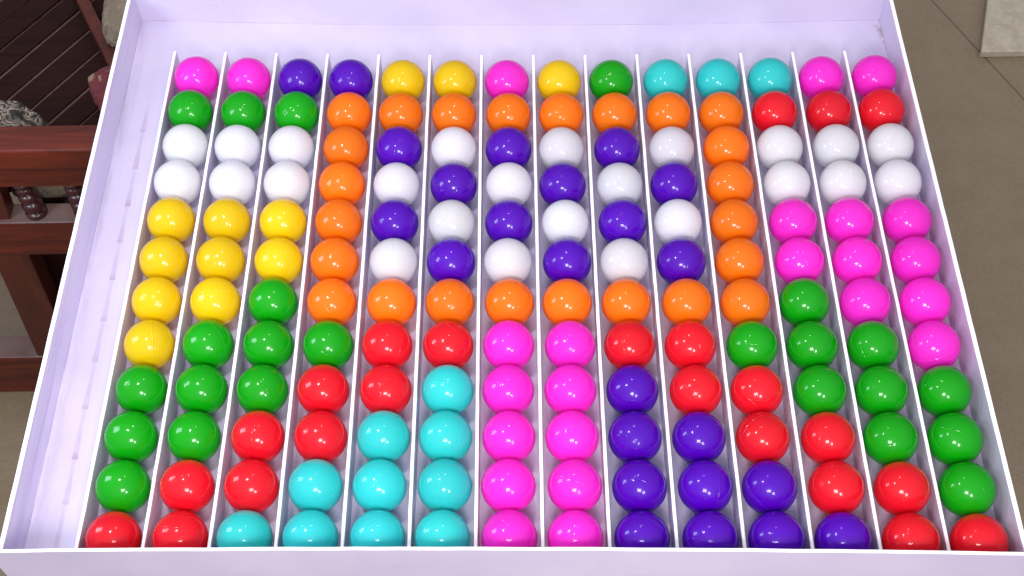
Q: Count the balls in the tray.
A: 168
